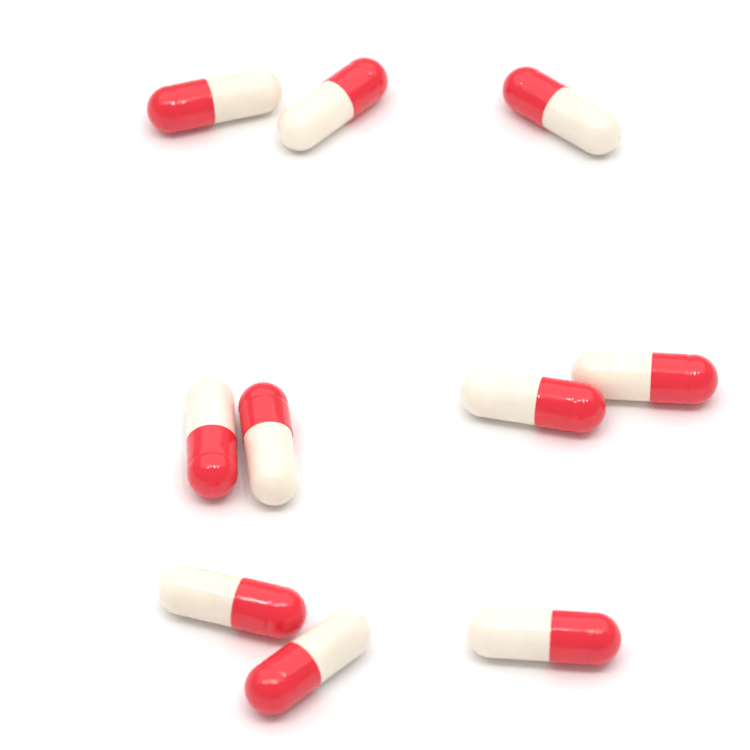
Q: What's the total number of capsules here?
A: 10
